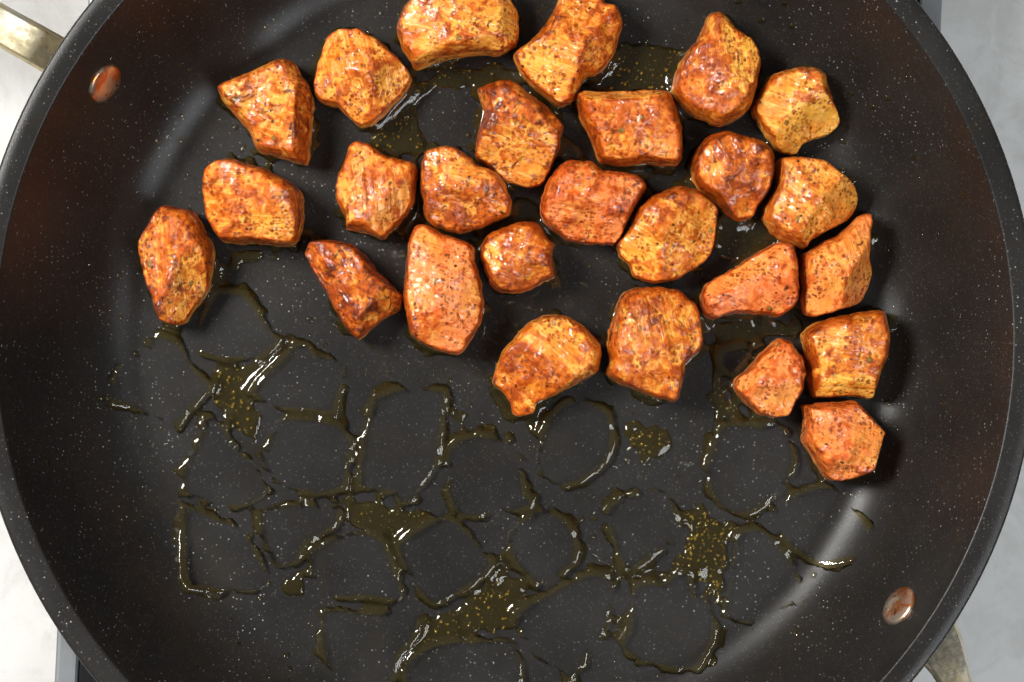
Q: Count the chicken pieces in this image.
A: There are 26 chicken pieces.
